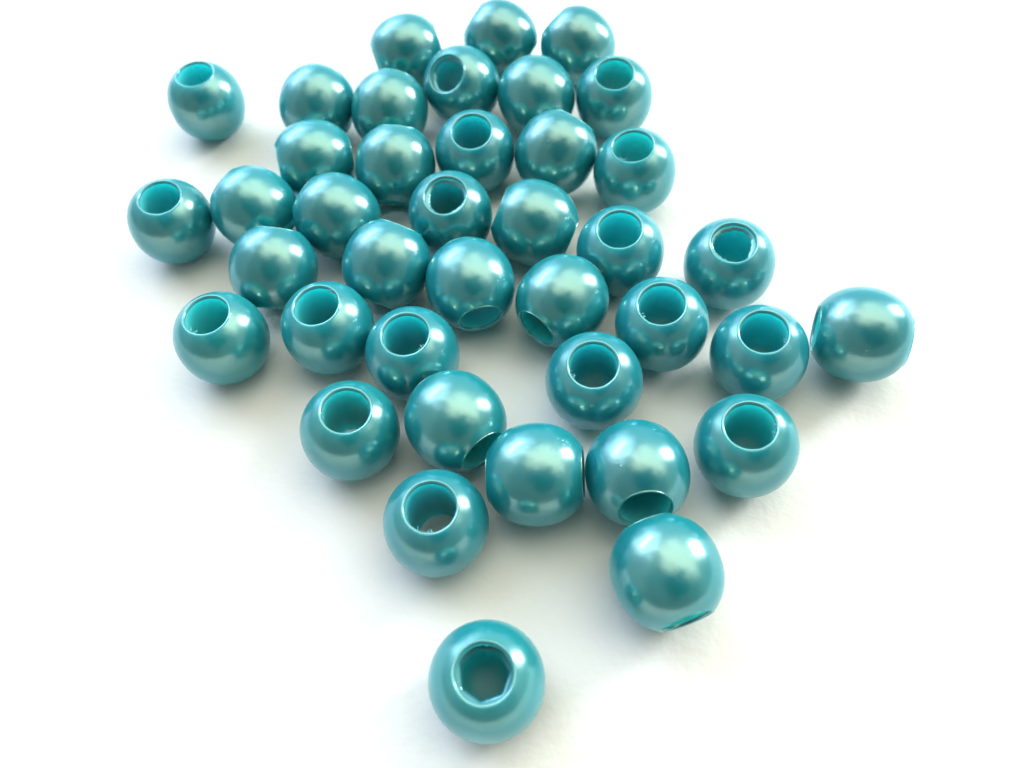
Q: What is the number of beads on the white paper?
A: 40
